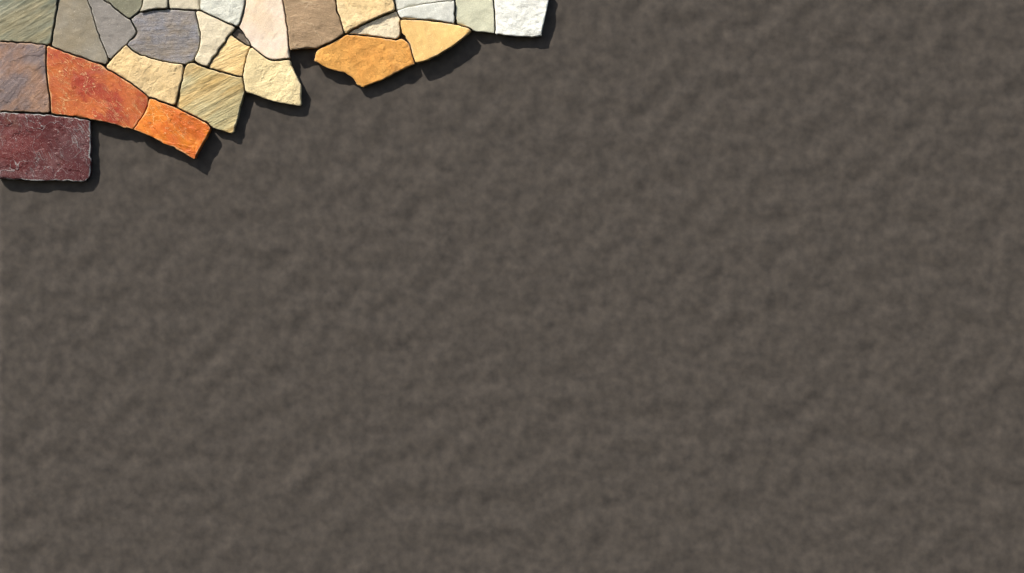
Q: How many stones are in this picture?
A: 28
